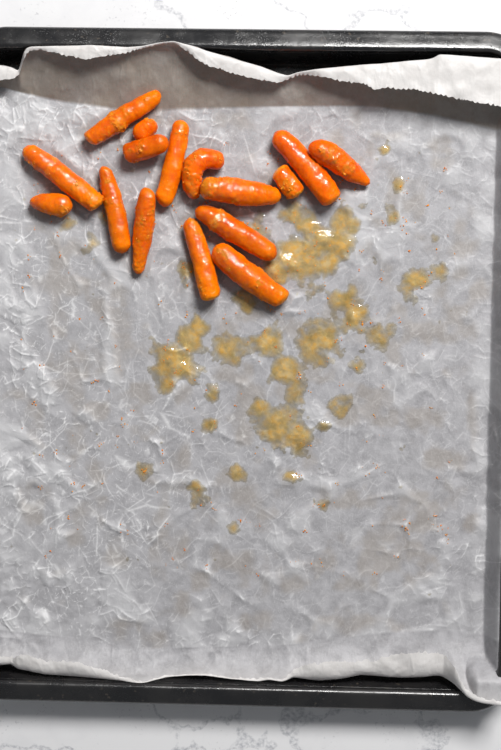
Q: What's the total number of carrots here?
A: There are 16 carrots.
